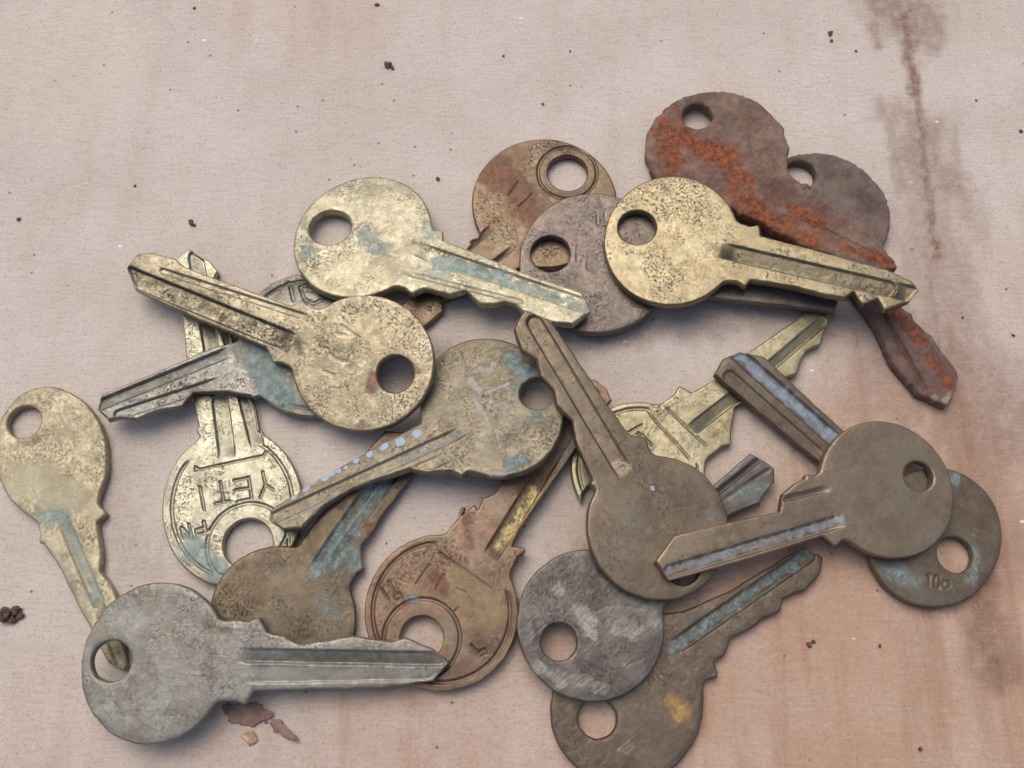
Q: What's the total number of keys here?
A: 20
